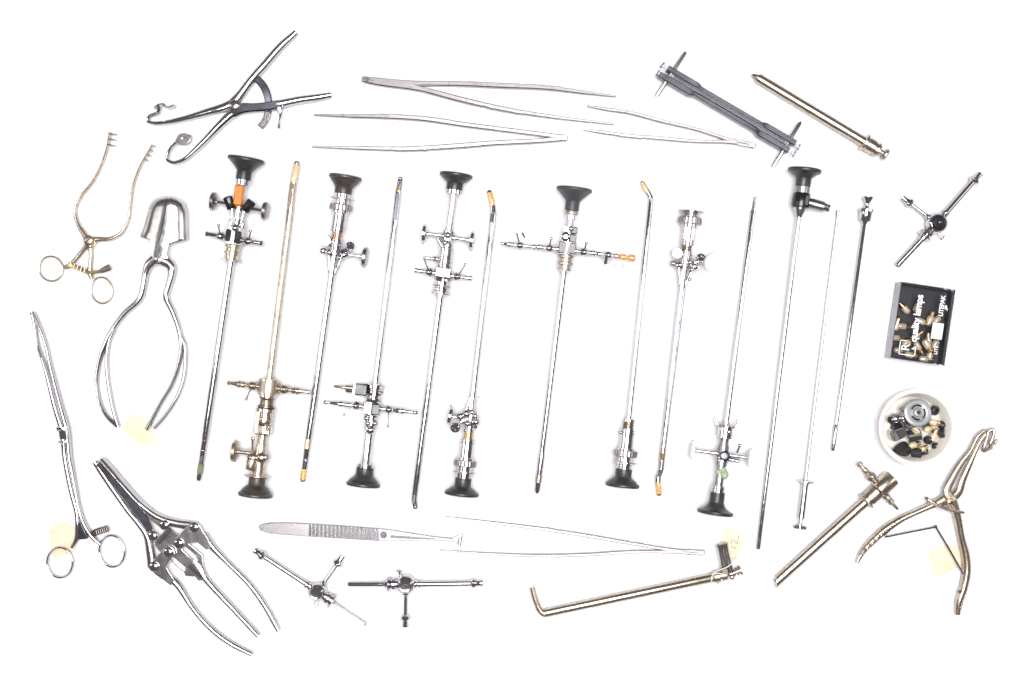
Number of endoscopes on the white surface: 11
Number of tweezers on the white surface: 5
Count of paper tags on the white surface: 4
